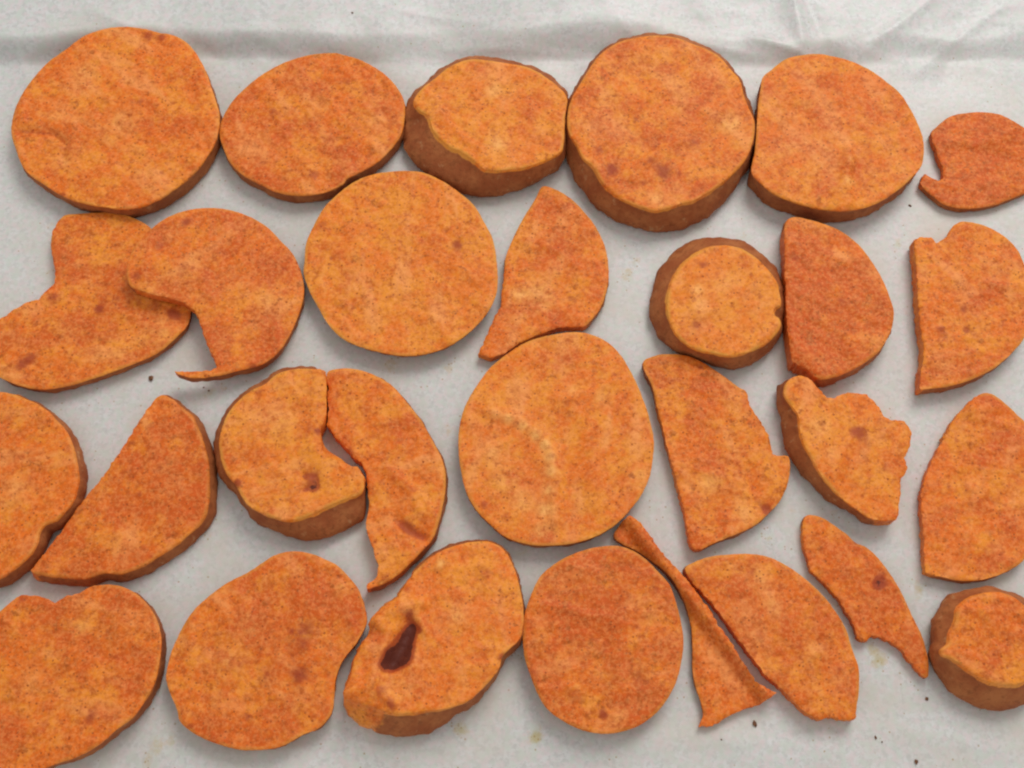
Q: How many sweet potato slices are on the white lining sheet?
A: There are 29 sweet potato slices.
